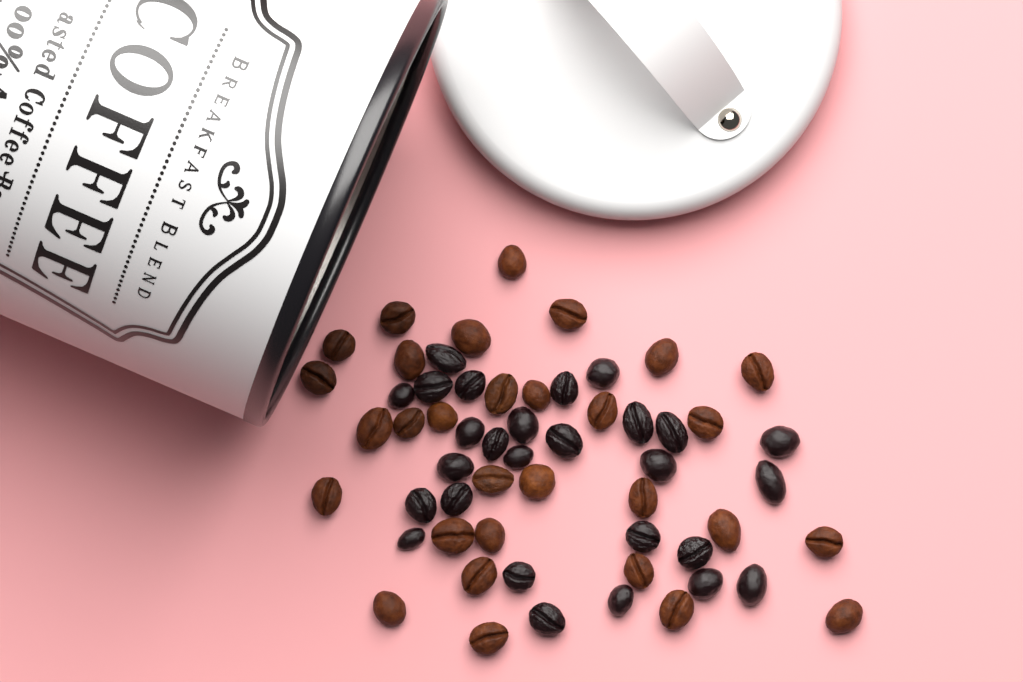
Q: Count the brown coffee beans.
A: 30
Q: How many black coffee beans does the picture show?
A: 27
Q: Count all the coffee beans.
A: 57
